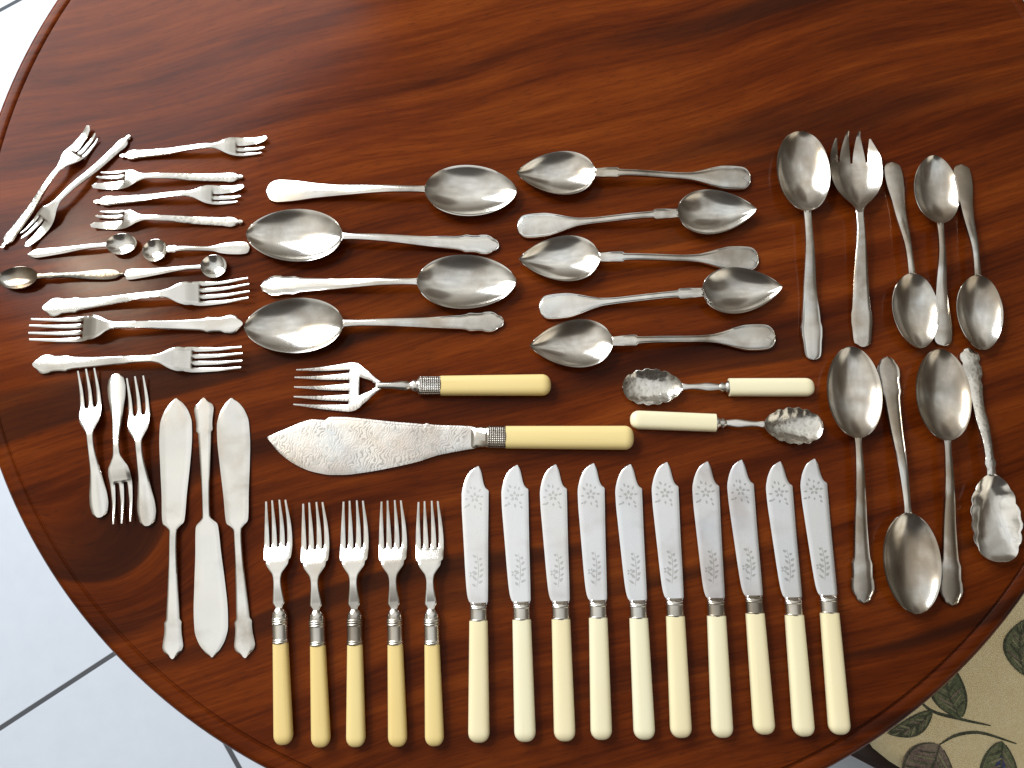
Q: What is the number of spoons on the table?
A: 23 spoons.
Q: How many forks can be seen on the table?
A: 19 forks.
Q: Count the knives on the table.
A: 14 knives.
